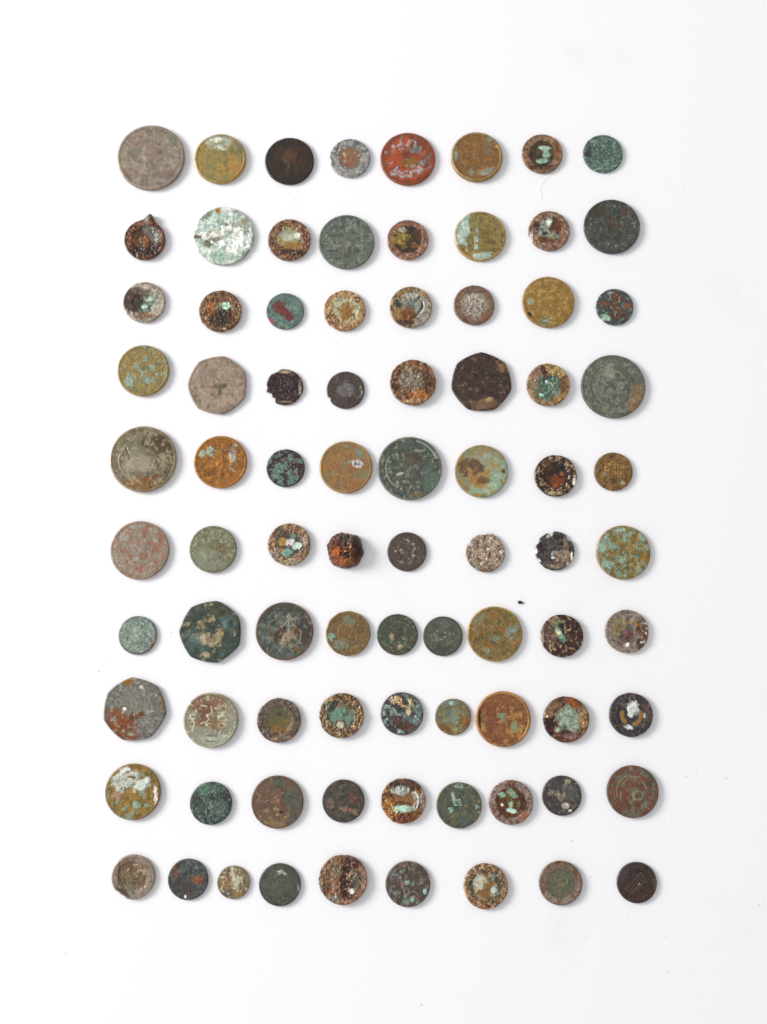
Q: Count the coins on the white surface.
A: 84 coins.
